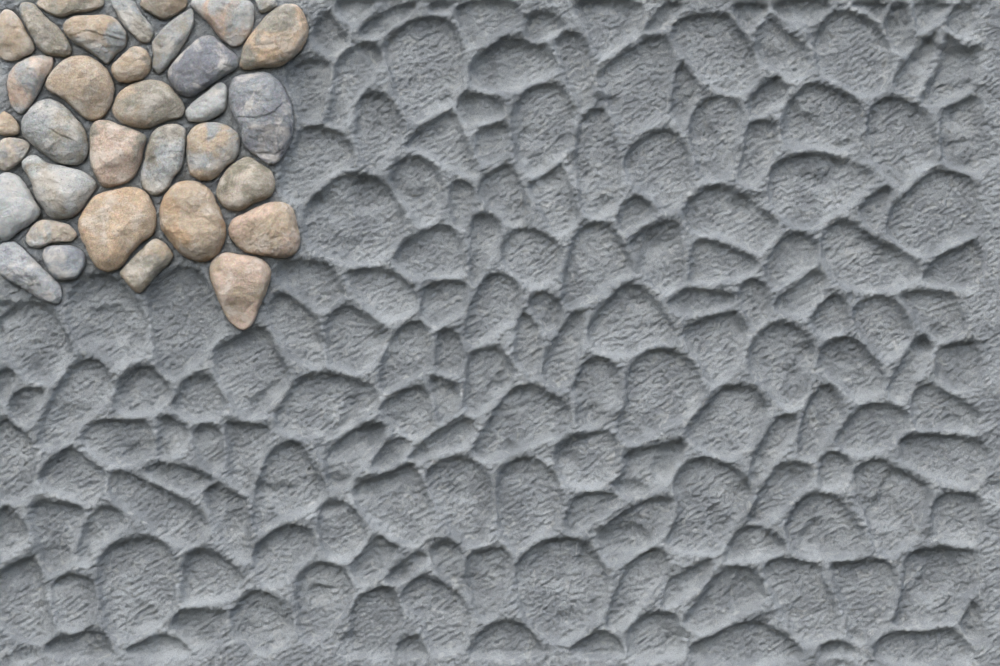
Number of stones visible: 34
